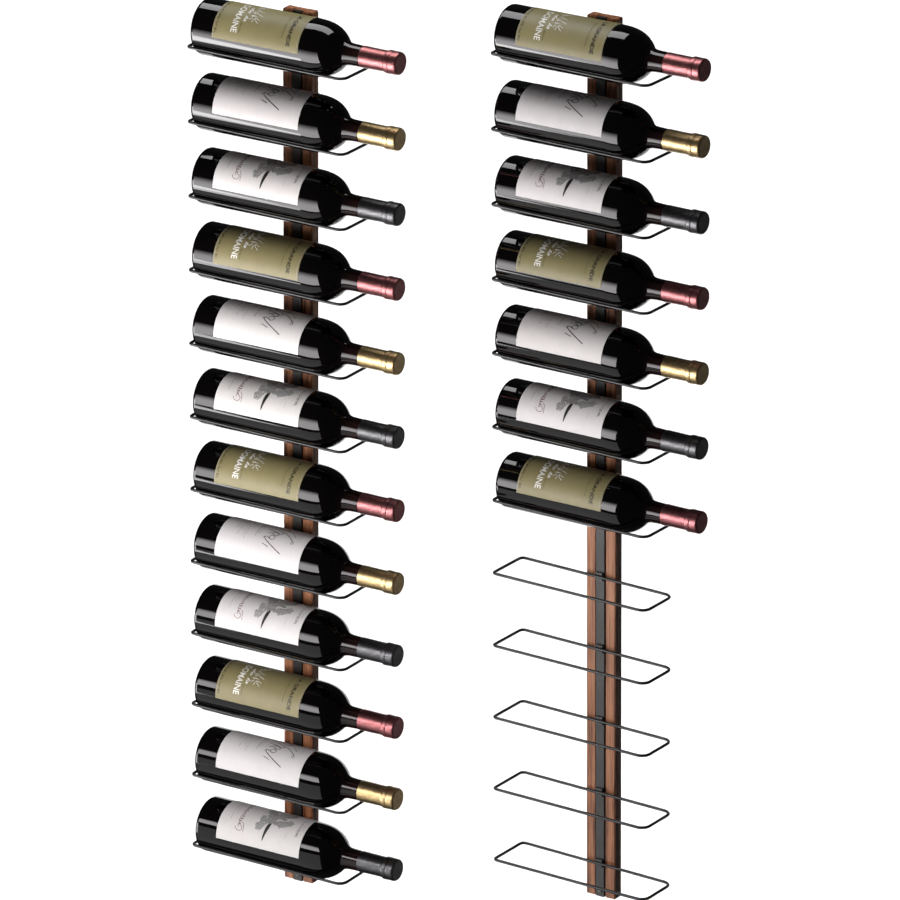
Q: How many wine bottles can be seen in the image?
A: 19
